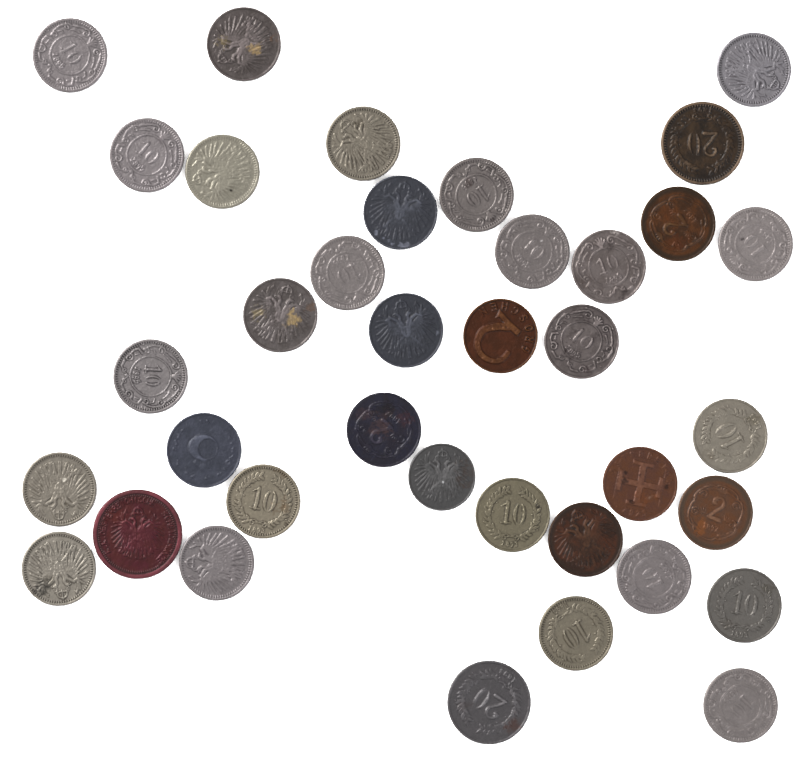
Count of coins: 37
